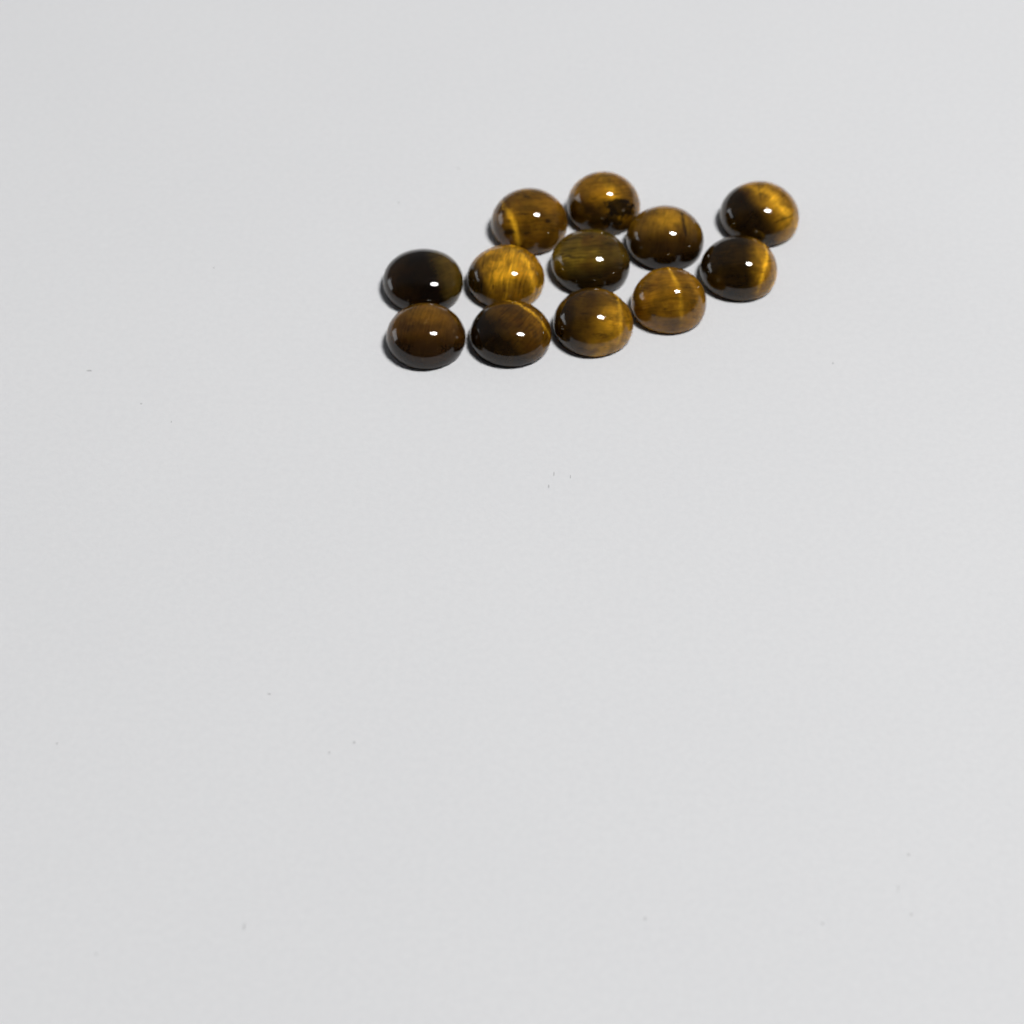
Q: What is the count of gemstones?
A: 12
